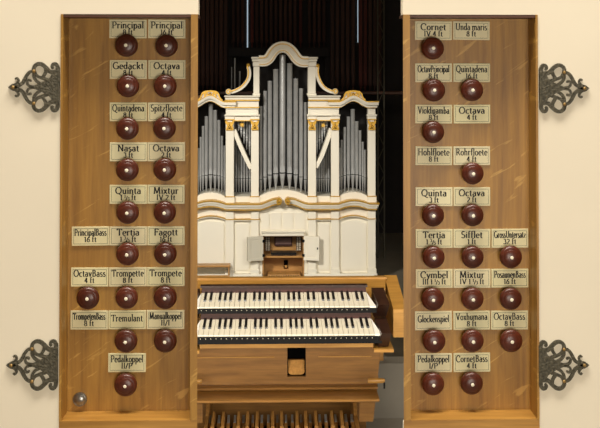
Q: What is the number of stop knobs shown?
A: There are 36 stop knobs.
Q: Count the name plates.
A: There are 41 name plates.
